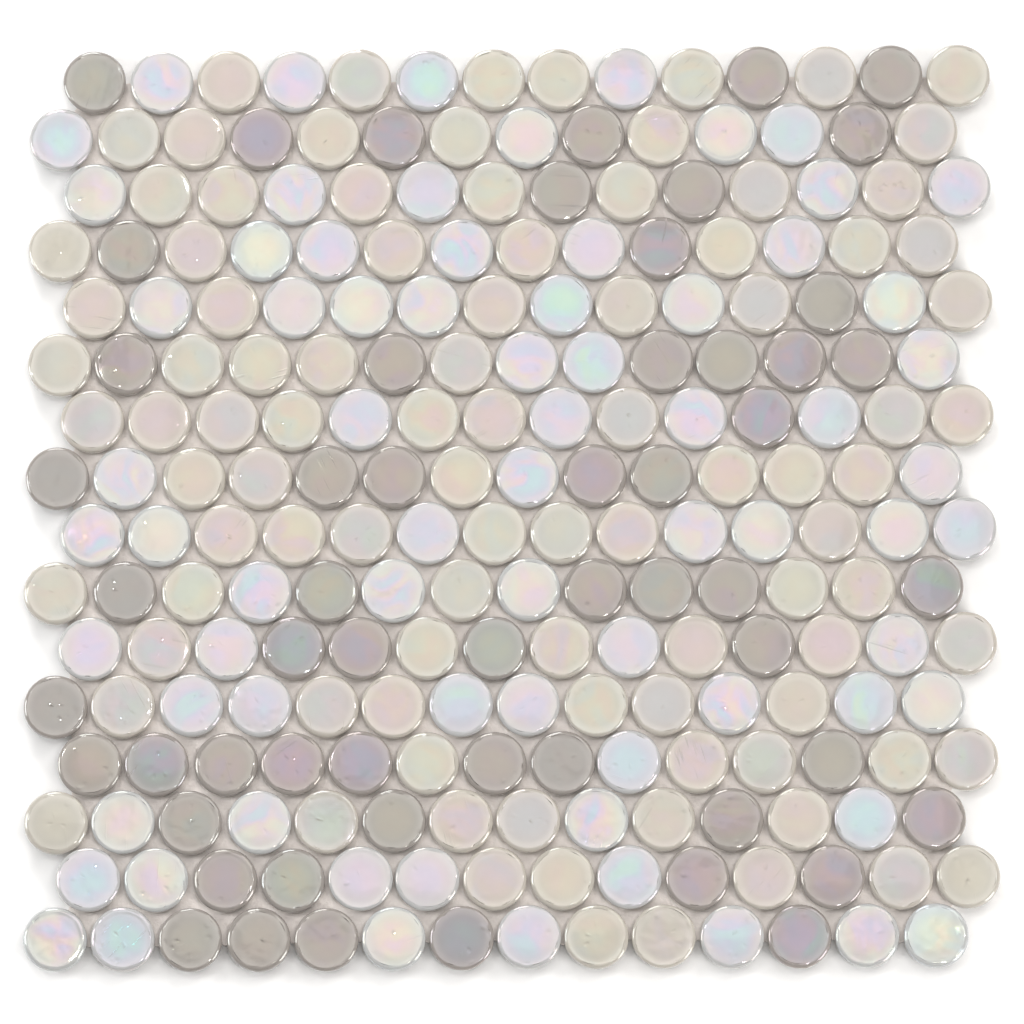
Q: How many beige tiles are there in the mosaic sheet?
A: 95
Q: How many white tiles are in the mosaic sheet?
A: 73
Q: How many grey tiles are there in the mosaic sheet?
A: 56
